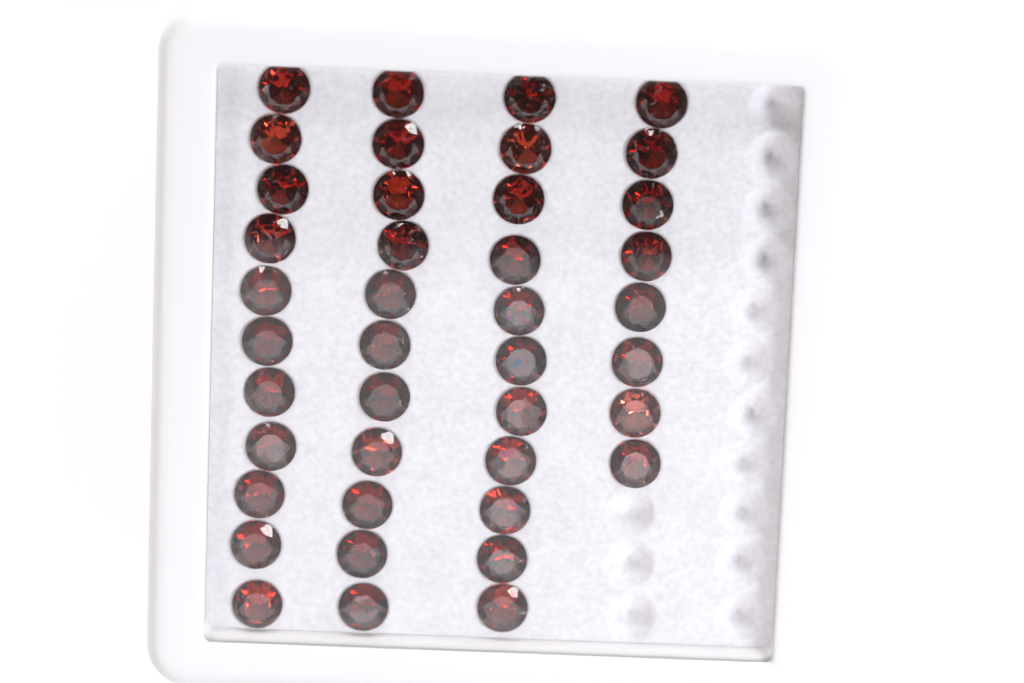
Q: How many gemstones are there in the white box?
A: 41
